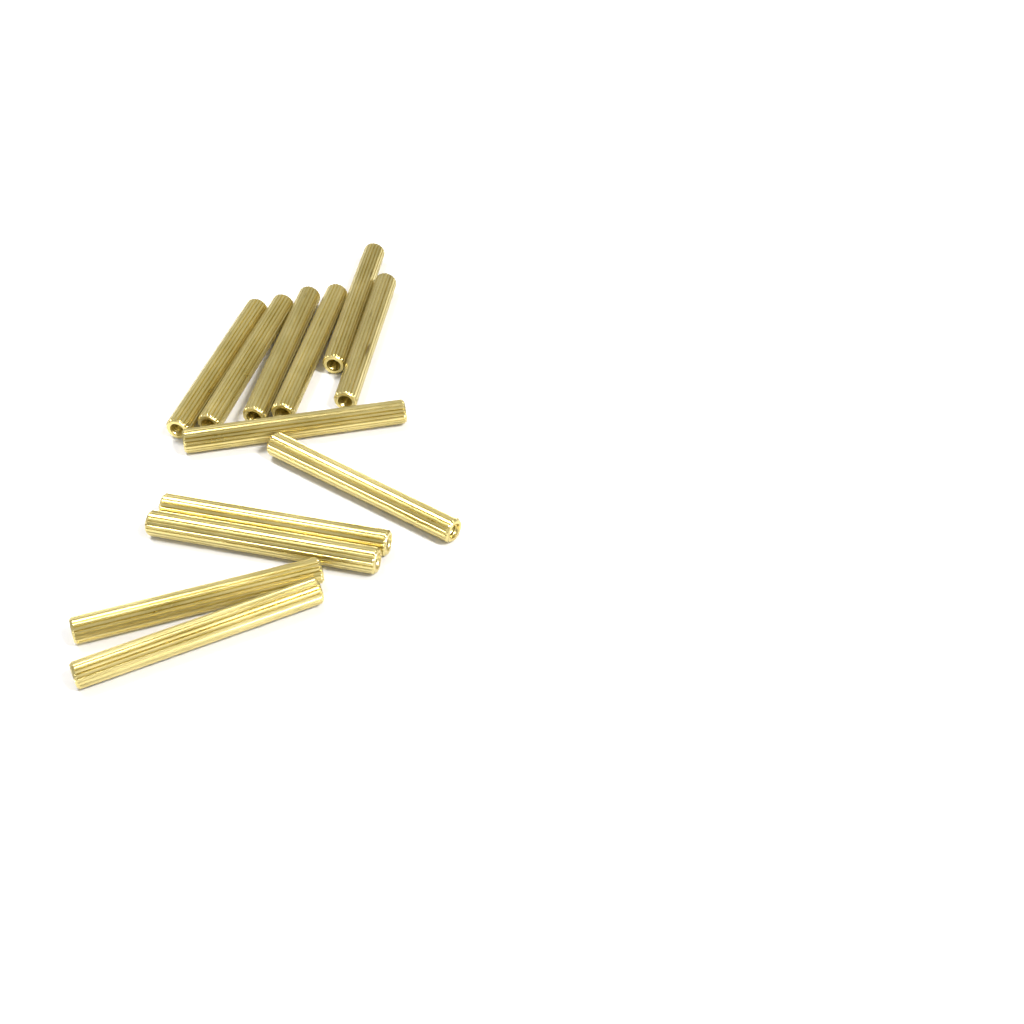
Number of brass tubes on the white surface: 12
